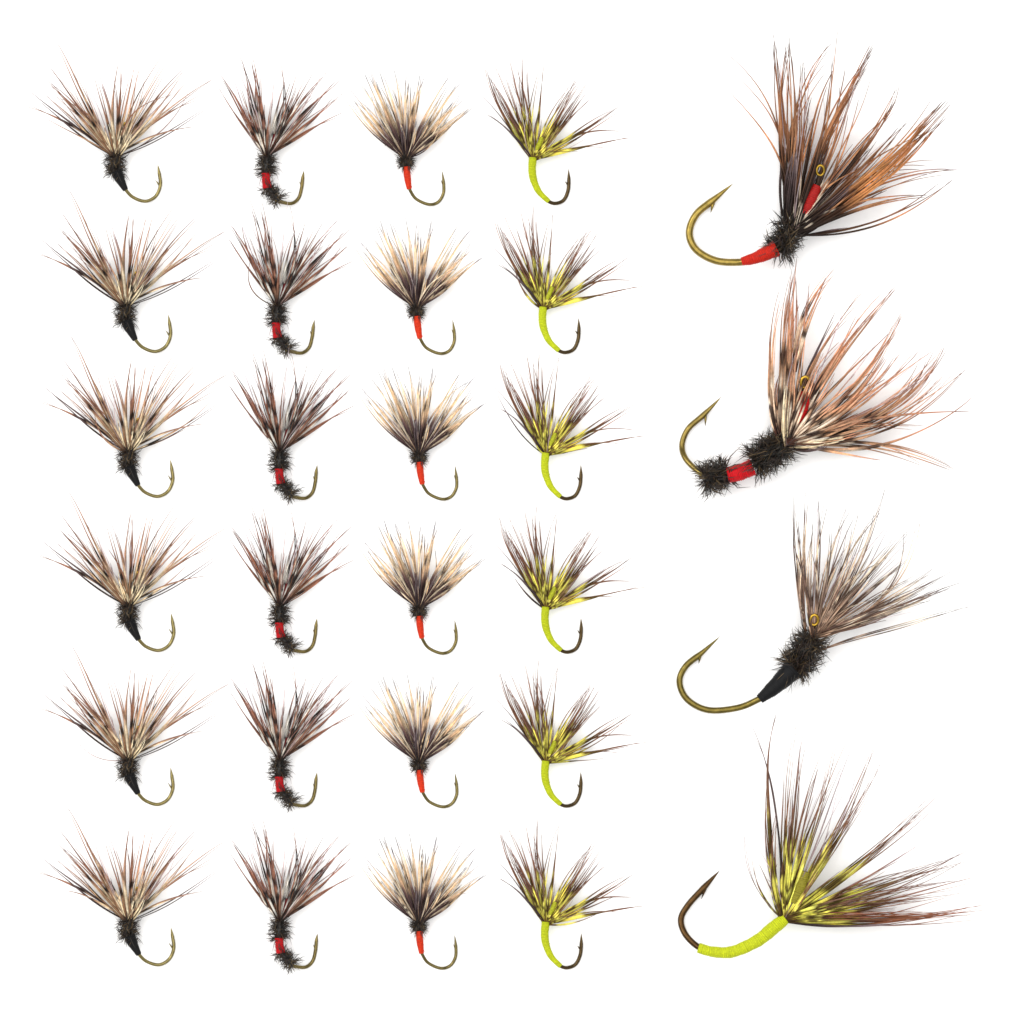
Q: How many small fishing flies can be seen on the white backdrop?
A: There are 24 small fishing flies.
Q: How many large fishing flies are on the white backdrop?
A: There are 4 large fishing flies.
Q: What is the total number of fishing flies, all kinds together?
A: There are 28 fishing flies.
